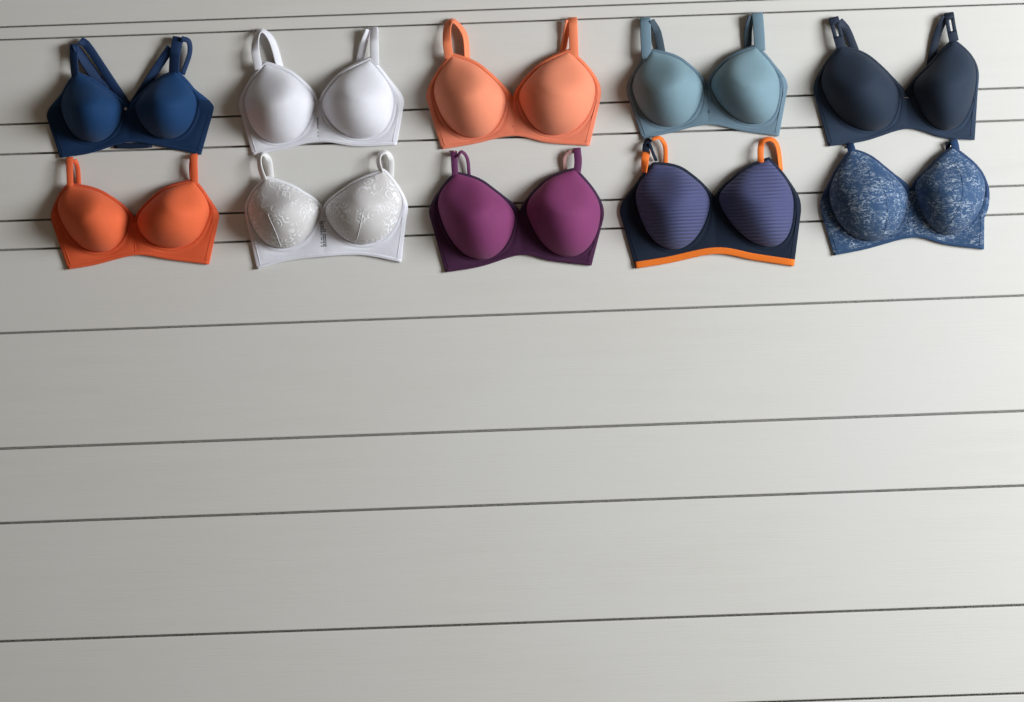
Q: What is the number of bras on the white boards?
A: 10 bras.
